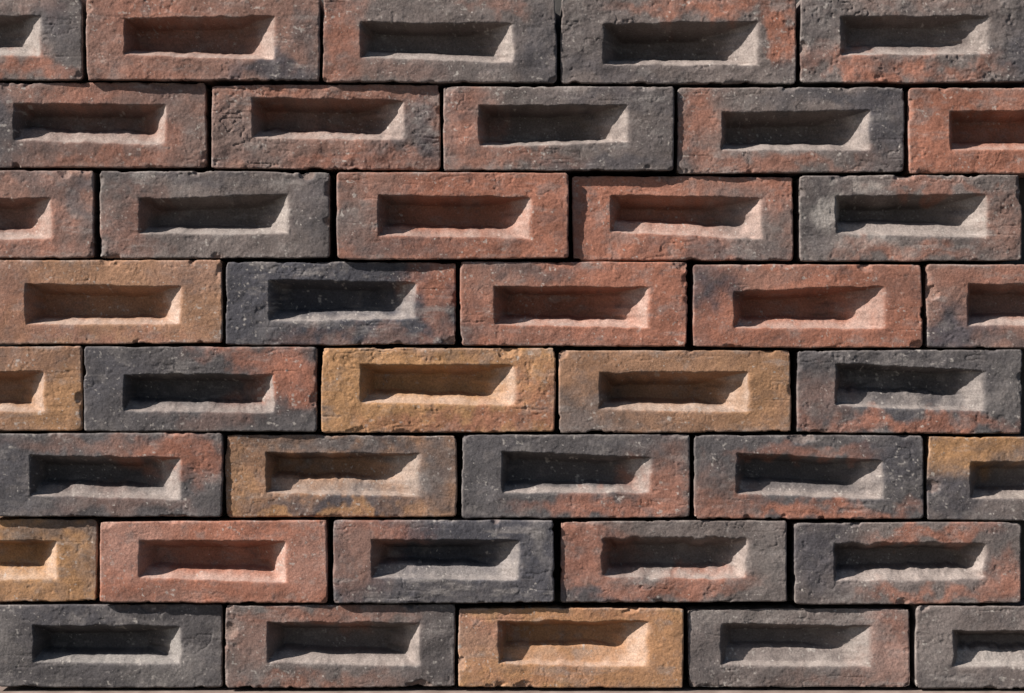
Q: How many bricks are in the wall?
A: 40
